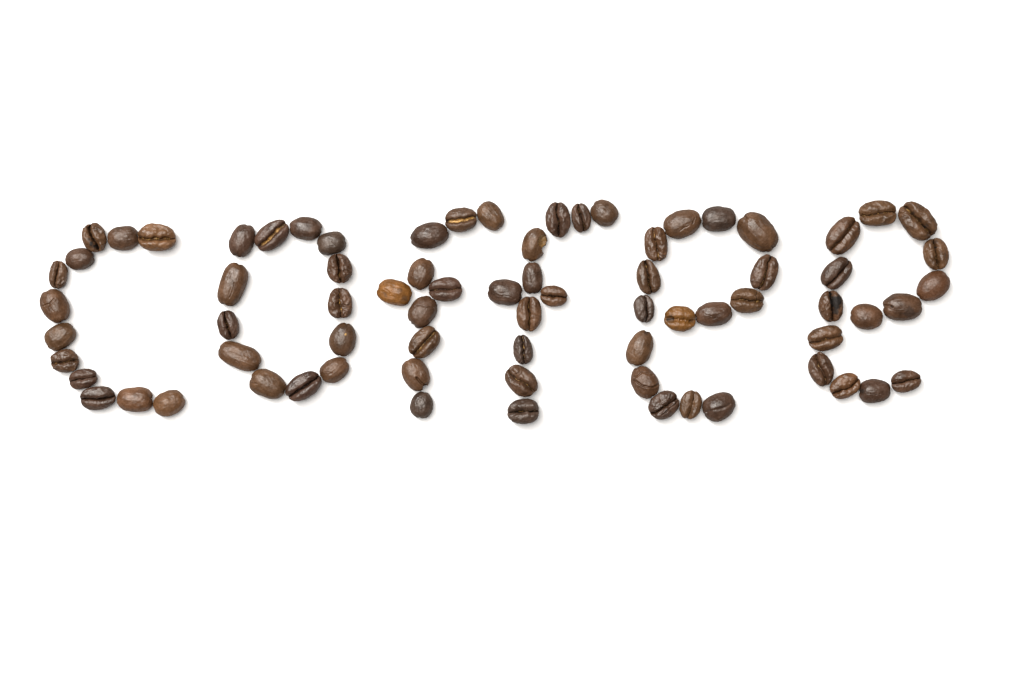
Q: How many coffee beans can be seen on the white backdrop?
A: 75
